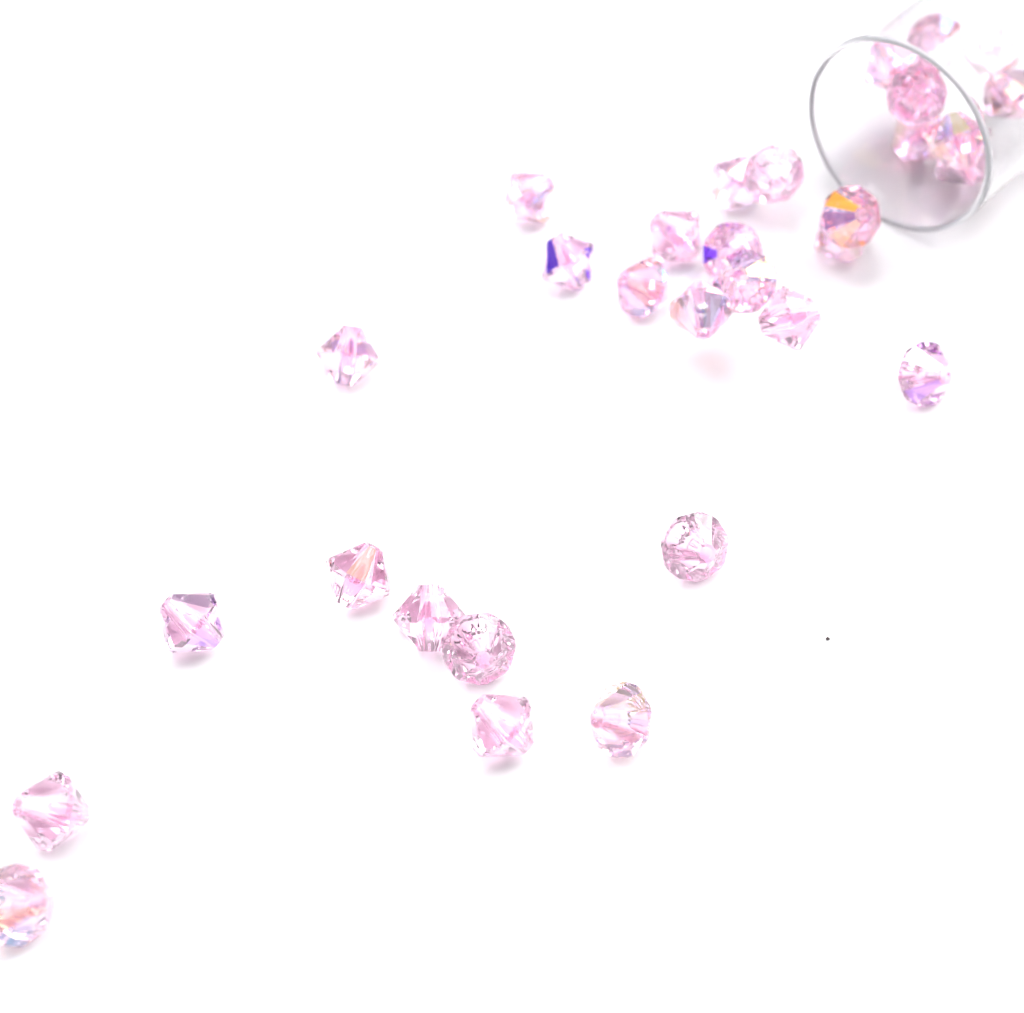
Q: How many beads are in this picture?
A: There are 32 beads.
